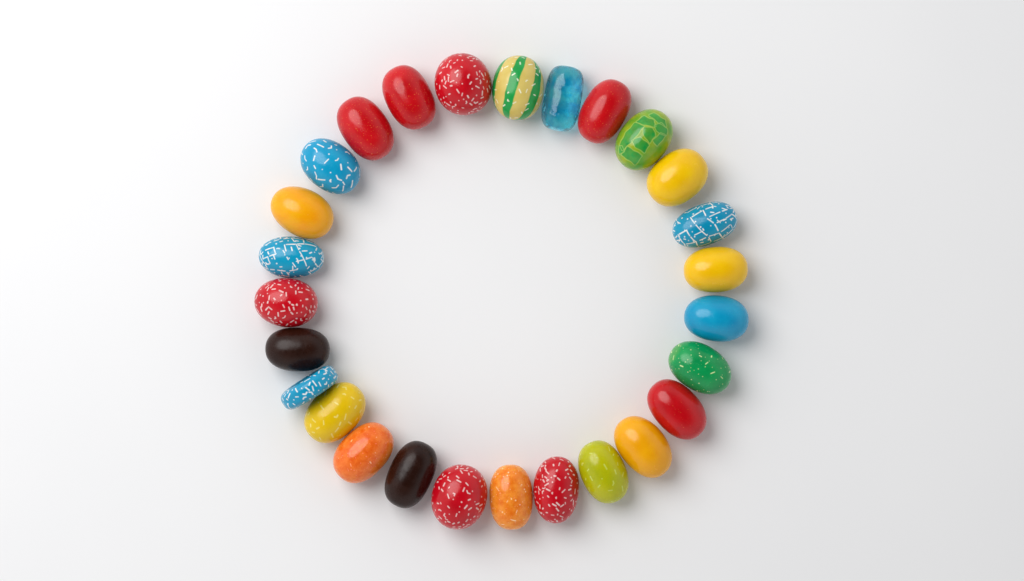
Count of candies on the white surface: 27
